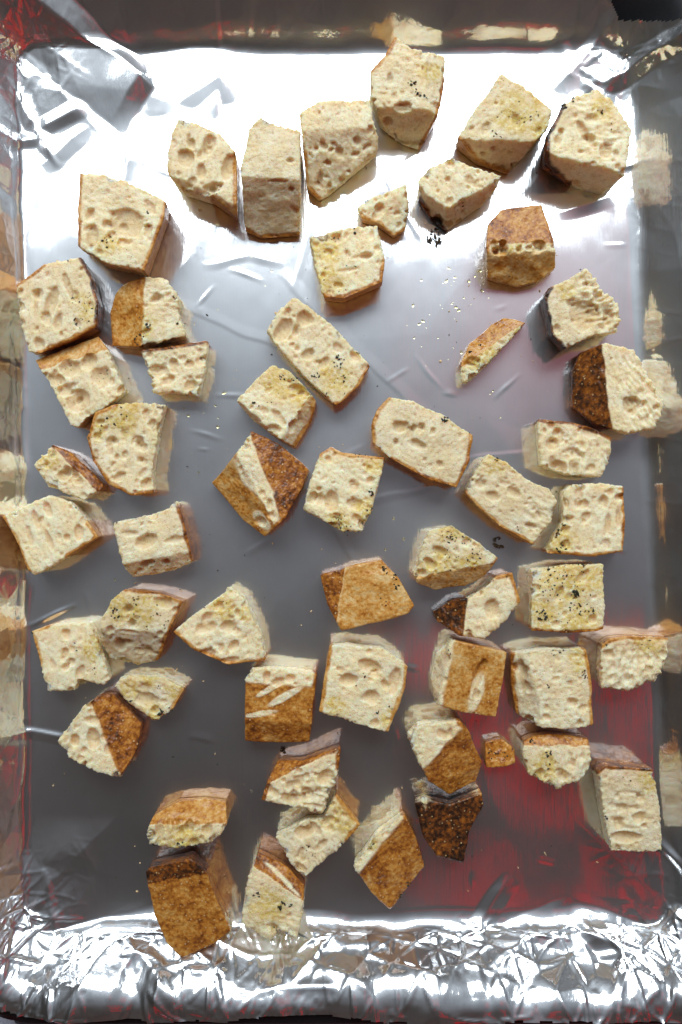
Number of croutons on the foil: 55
